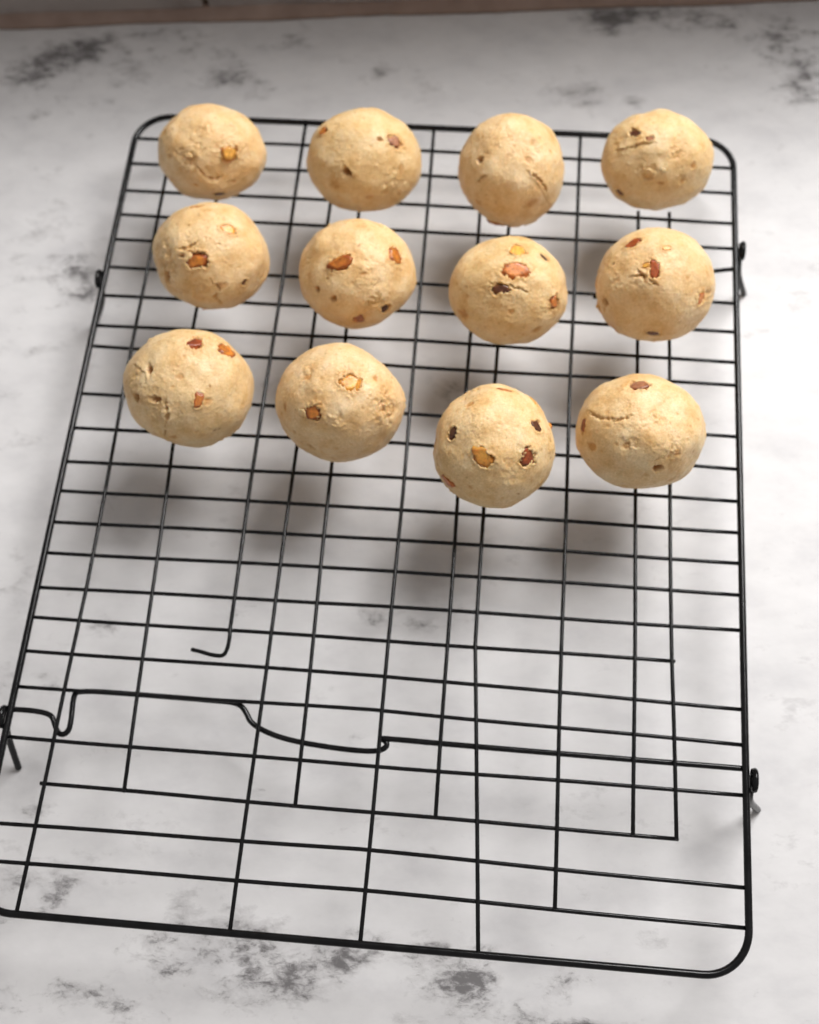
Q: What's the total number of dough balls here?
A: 12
